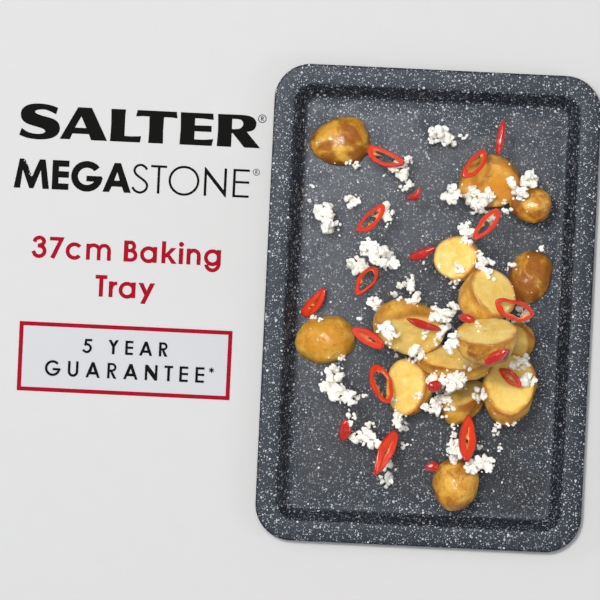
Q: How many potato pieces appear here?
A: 15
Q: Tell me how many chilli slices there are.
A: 21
